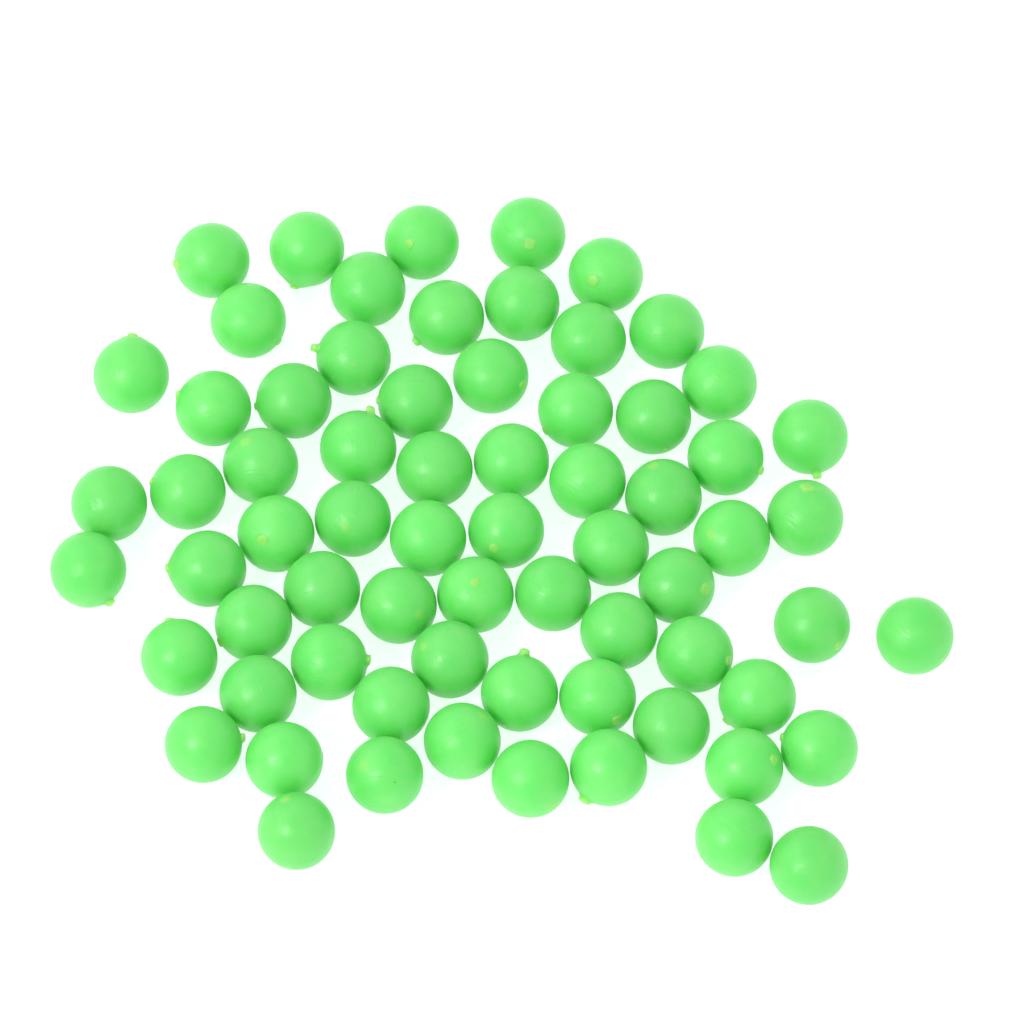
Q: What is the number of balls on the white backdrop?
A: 69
